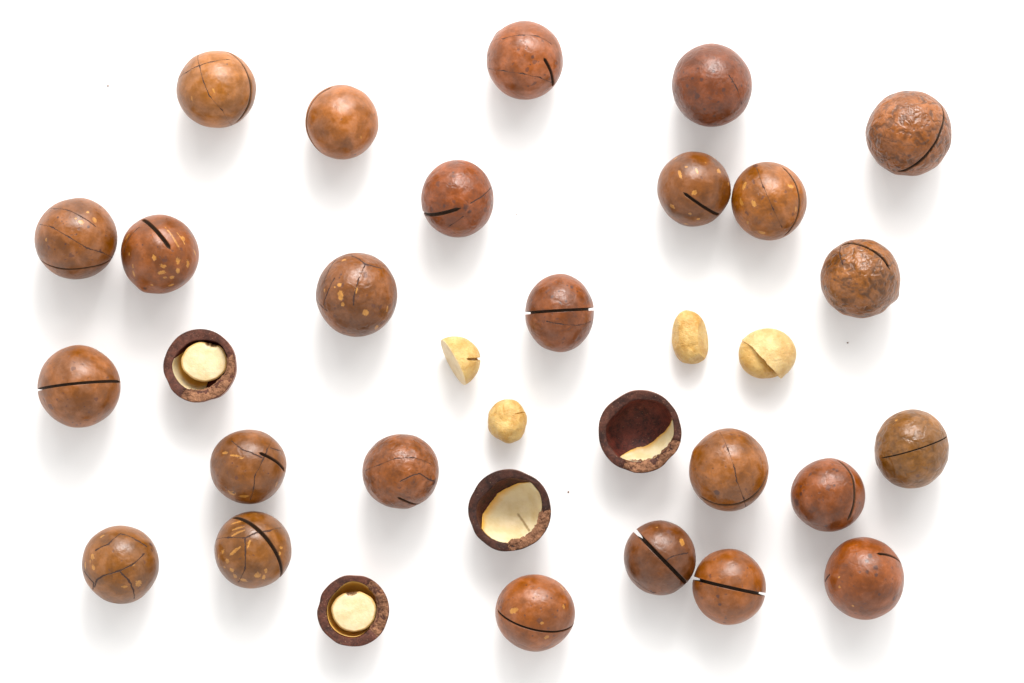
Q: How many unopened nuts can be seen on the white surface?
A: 25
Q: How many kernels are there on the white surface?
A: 6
